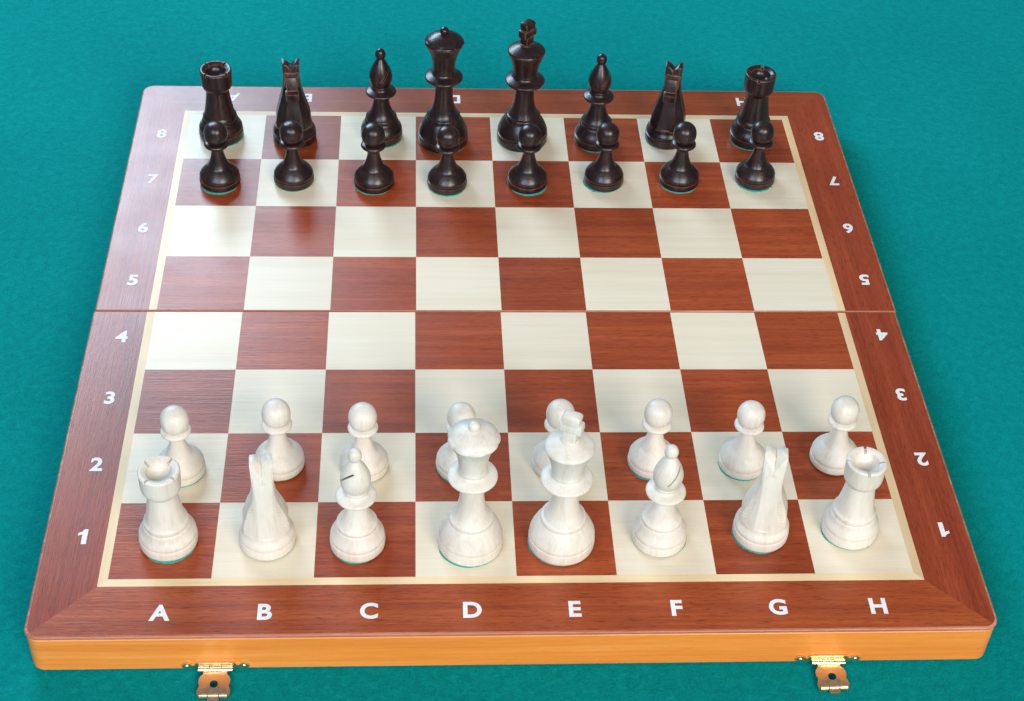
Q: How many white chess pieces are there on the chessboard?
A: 16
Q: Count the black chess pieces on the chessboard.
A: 16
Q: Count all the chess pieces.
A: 32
